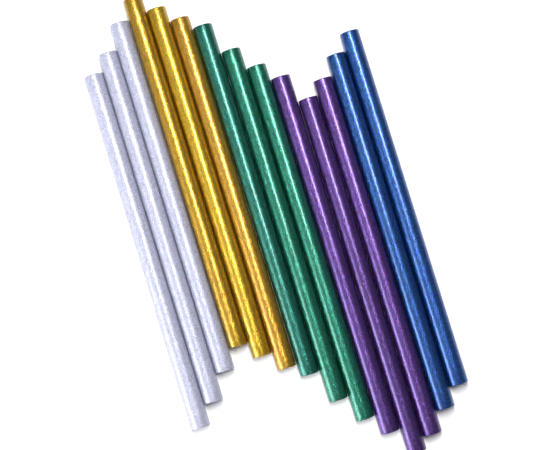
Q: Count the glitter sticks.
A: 14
